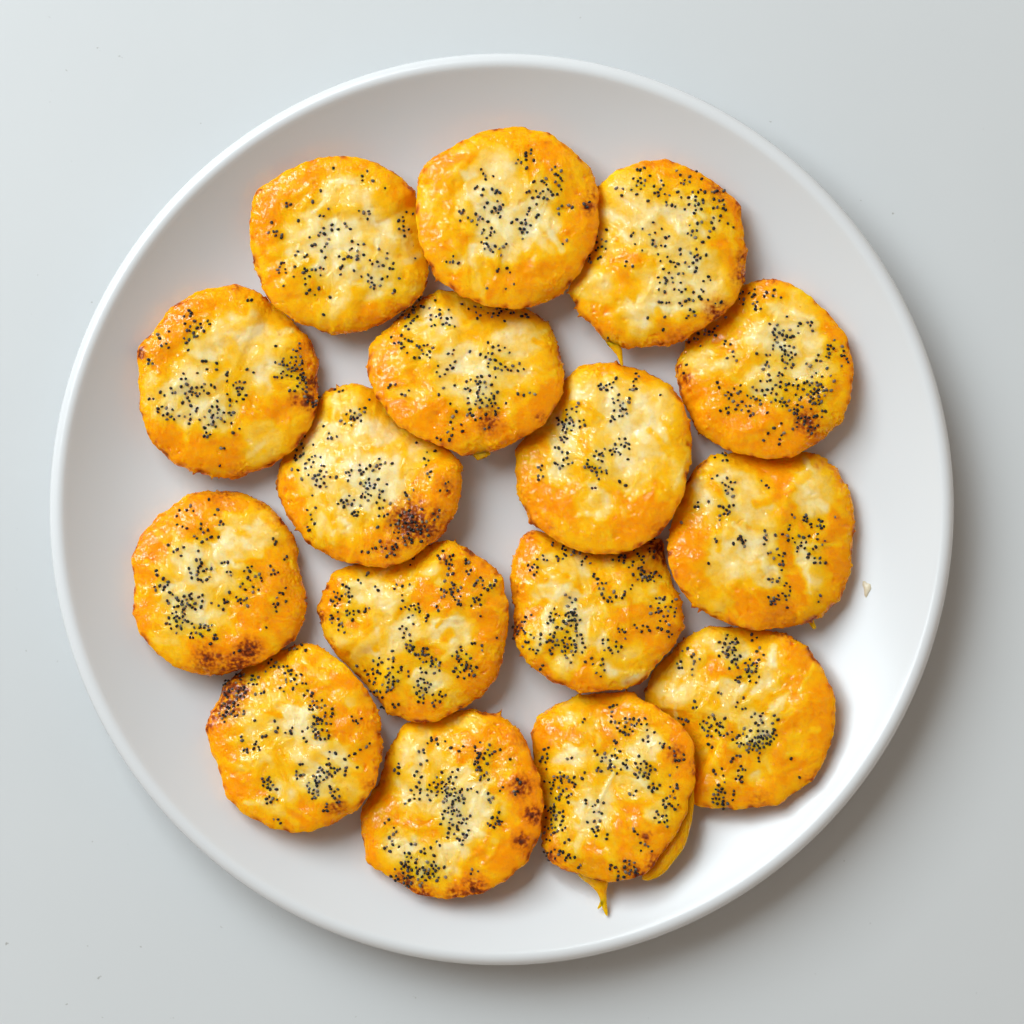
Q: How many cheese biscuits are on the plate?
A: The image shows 16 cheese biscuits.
